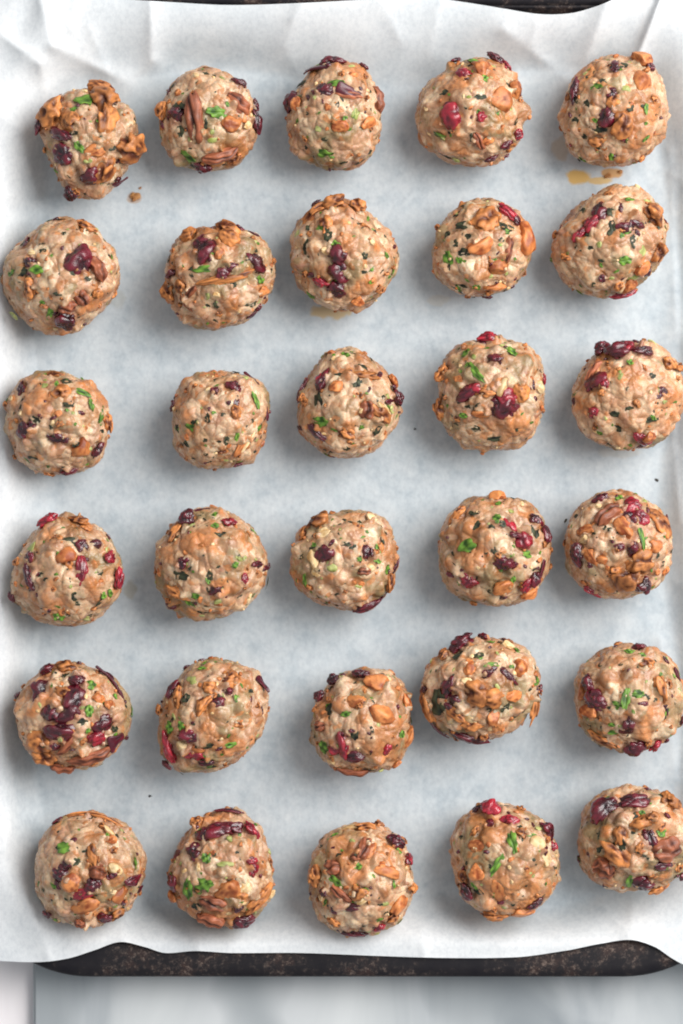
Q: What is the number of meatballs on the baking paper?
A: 30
